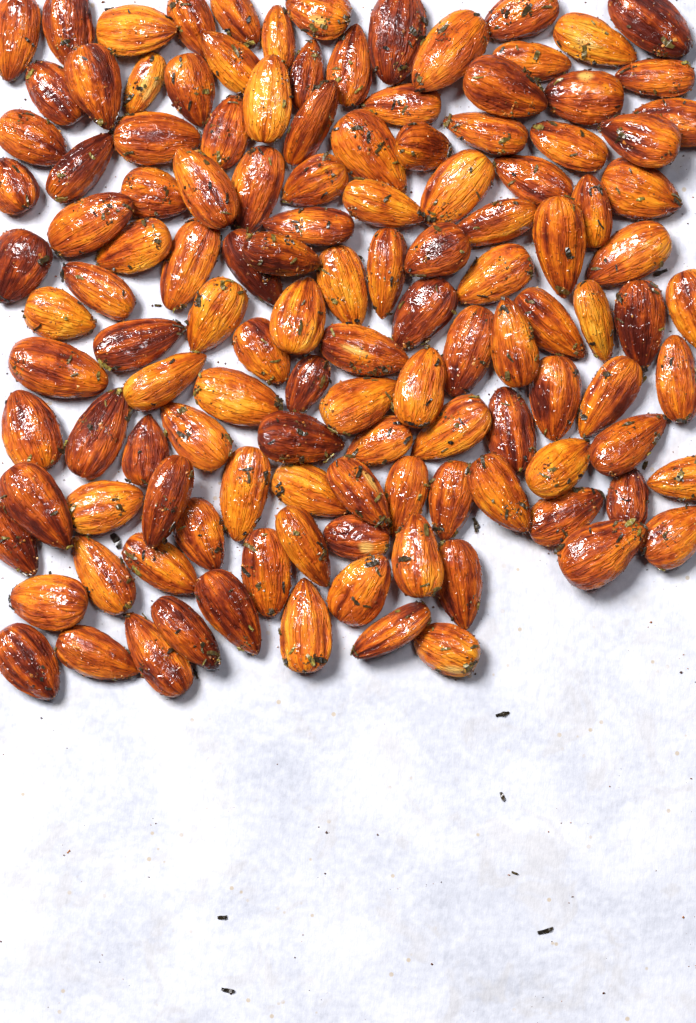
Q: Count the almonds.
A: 126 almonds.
